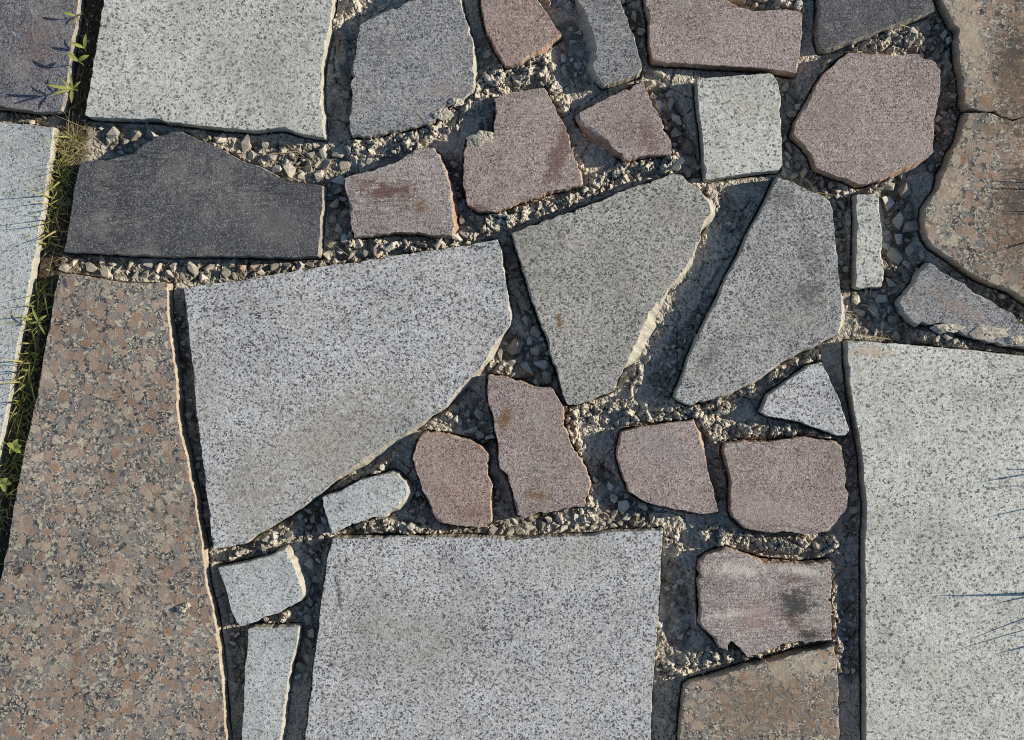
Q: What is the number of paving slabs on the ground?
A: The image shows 33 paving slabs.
